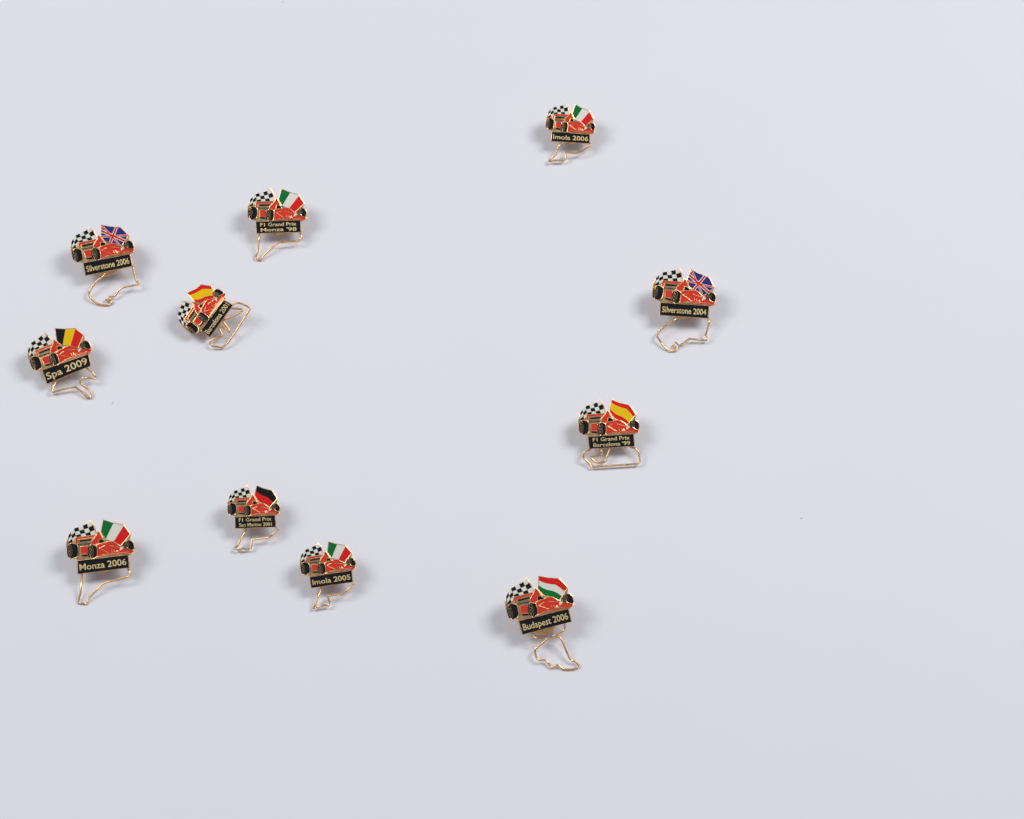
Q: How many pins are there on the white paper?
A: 11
